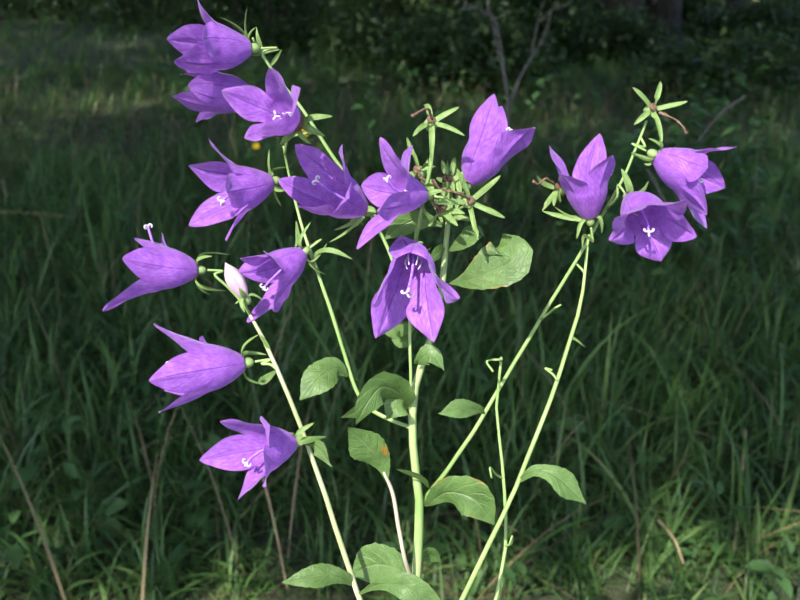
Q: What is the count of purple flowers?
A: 15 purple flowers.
